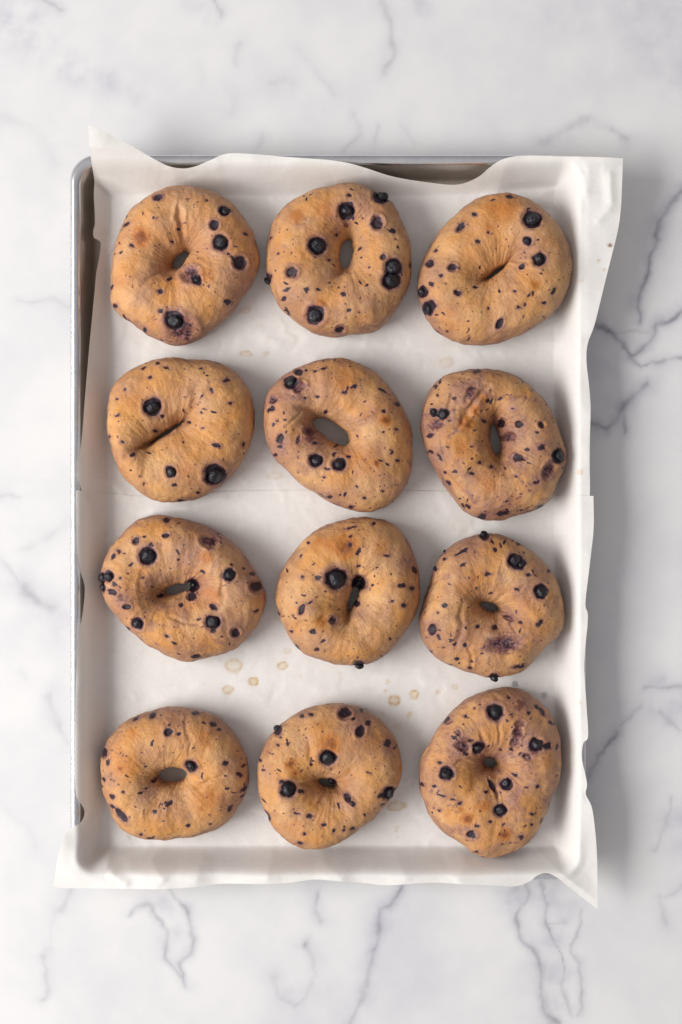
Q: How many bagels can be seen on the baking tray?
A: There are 12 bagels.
